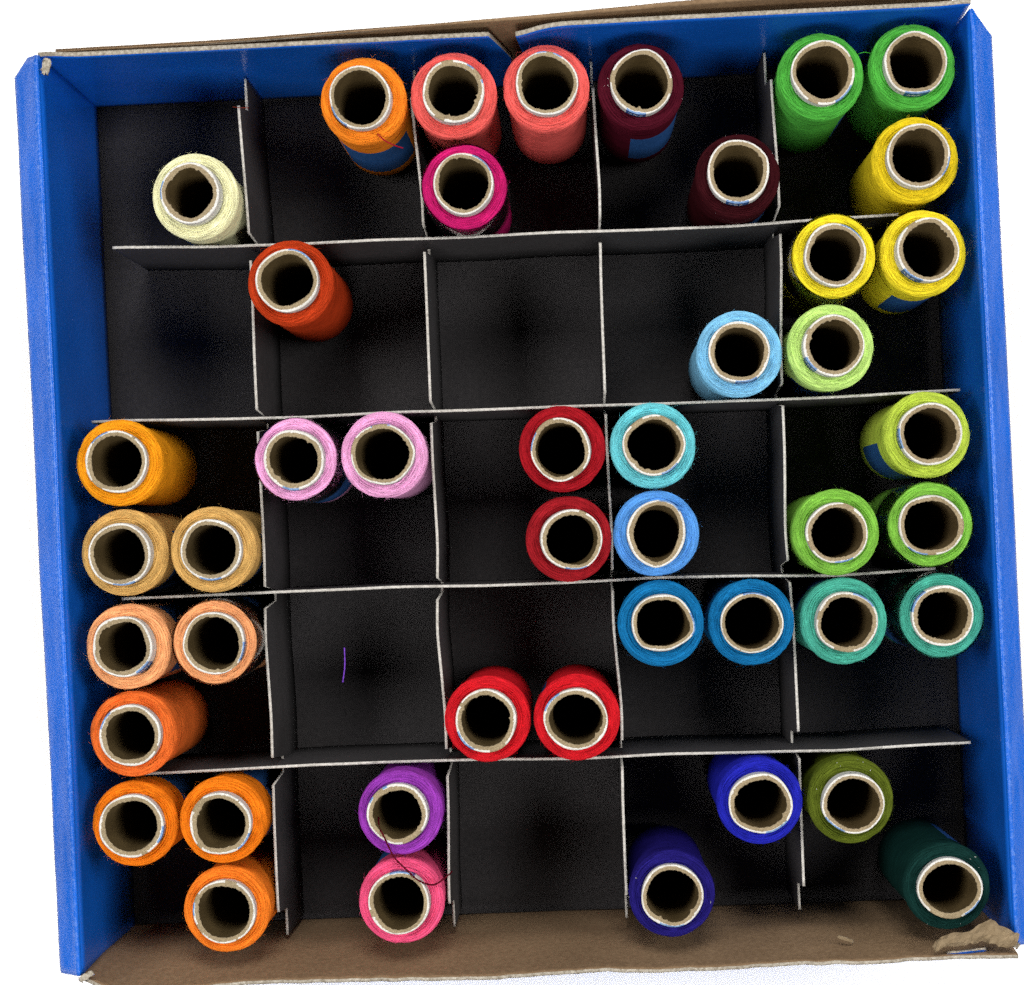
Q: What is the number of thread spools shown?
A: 45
